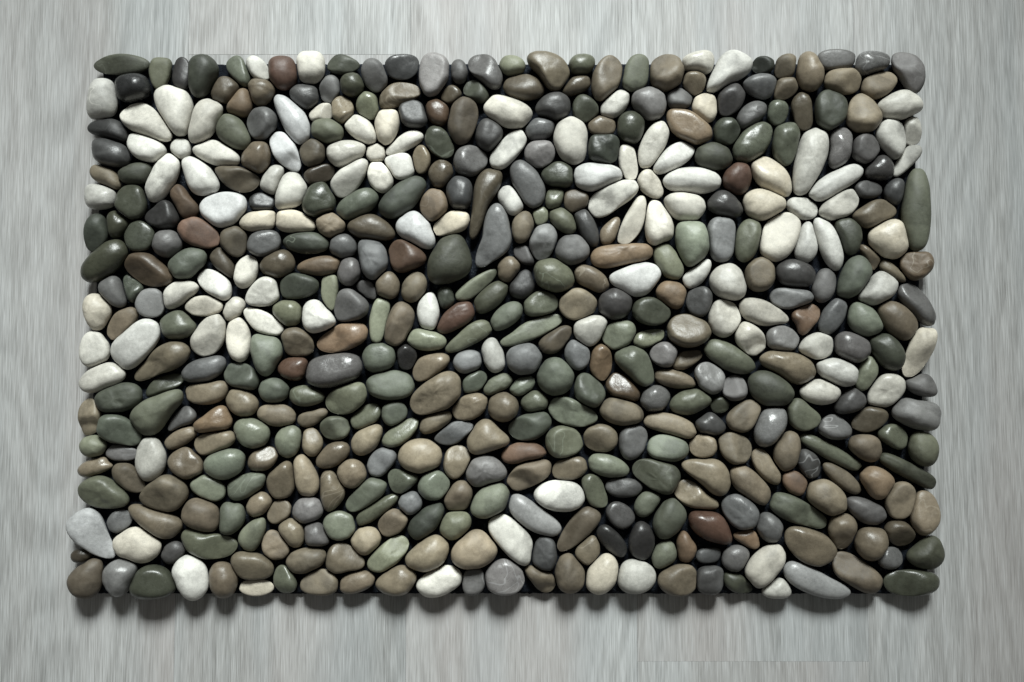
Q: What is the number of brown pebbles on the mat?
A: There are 158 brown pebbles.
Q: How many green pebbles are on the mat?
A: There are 133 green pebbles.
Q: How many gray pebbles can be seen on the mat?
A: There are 106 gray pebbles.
